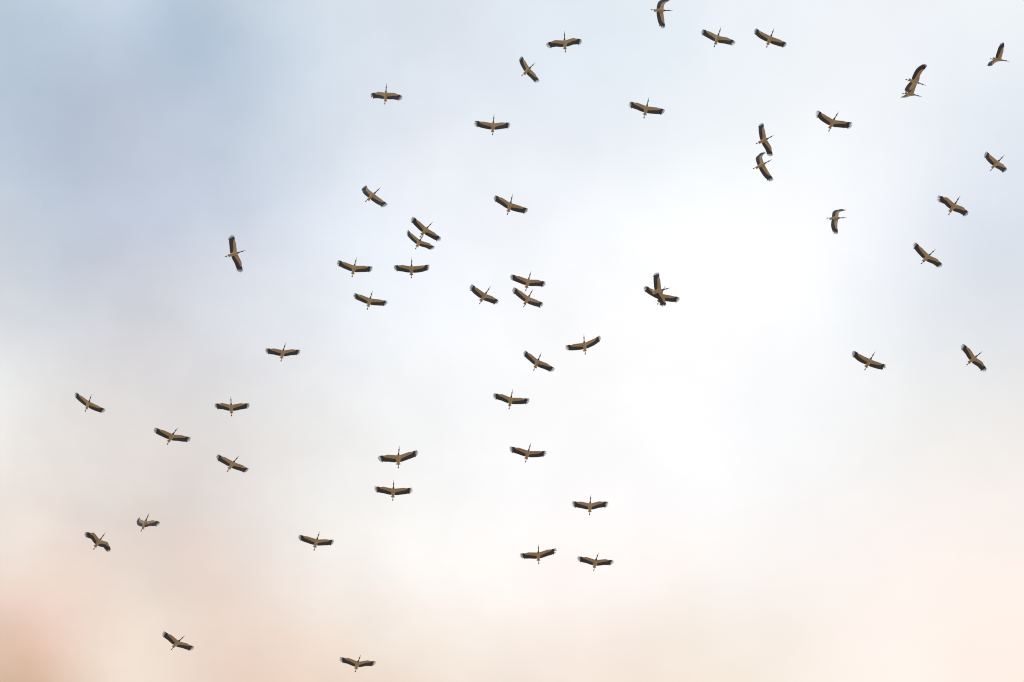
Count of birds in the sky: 52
